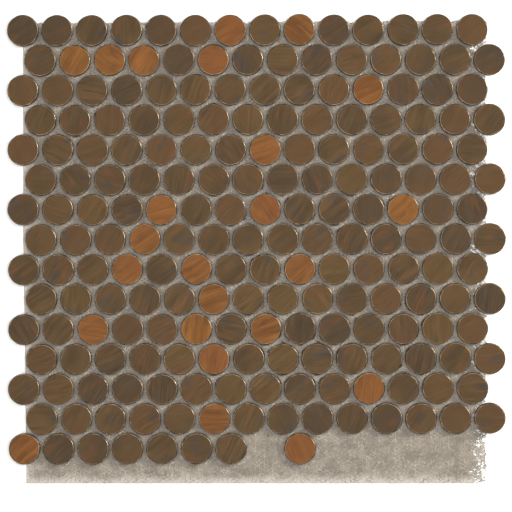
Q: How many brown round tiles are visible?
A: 180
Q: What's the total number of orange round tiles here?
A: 24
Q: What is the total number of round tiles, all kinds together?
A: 204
